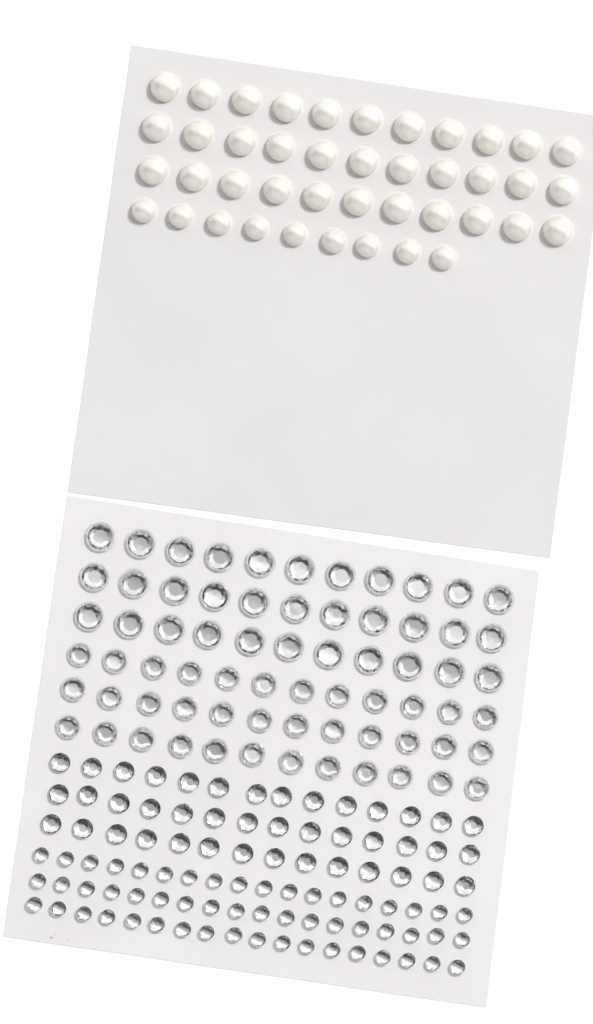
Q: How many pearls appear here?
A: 42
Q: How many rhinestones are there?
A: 165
